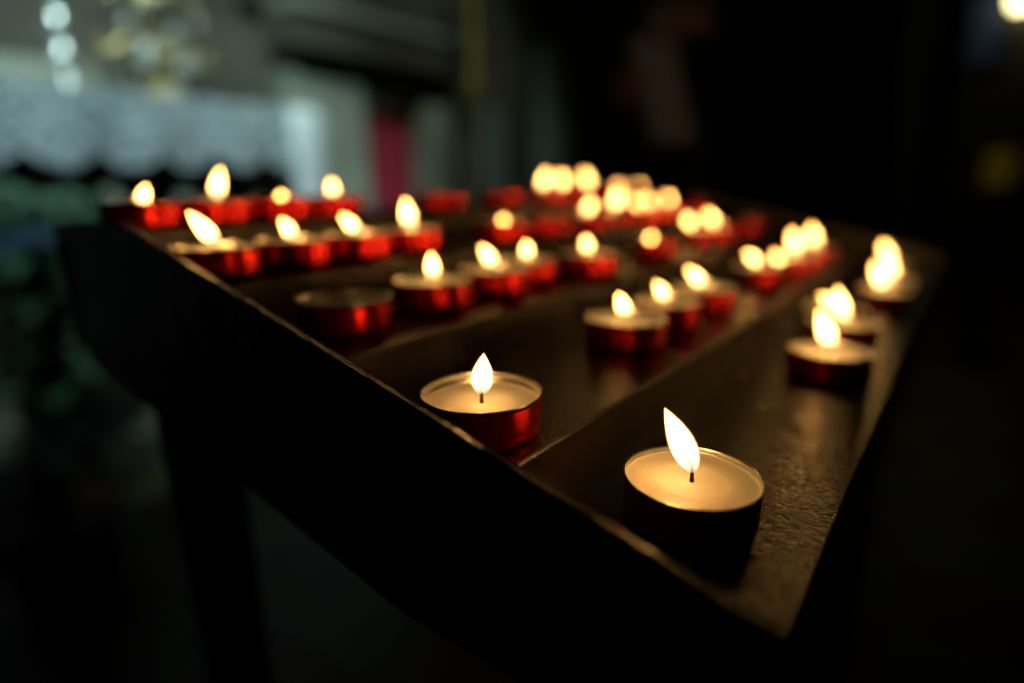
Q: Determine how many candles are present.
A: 47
